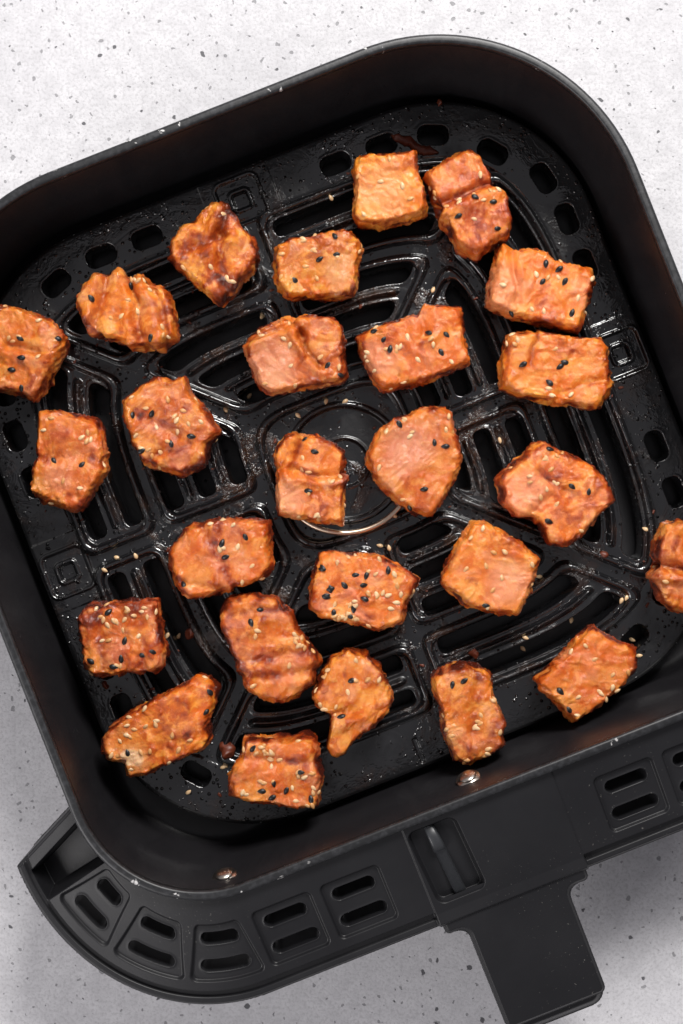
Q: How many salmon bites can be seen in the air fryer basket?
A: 26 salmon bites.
